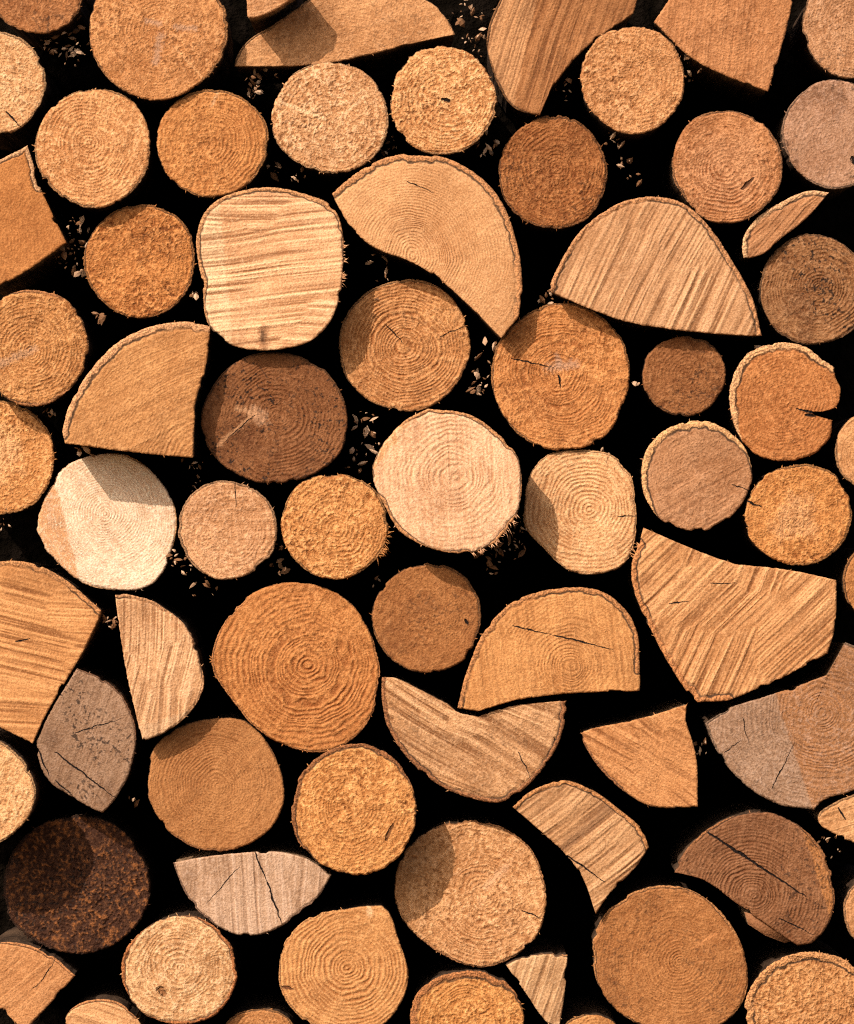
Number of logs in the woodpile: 70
